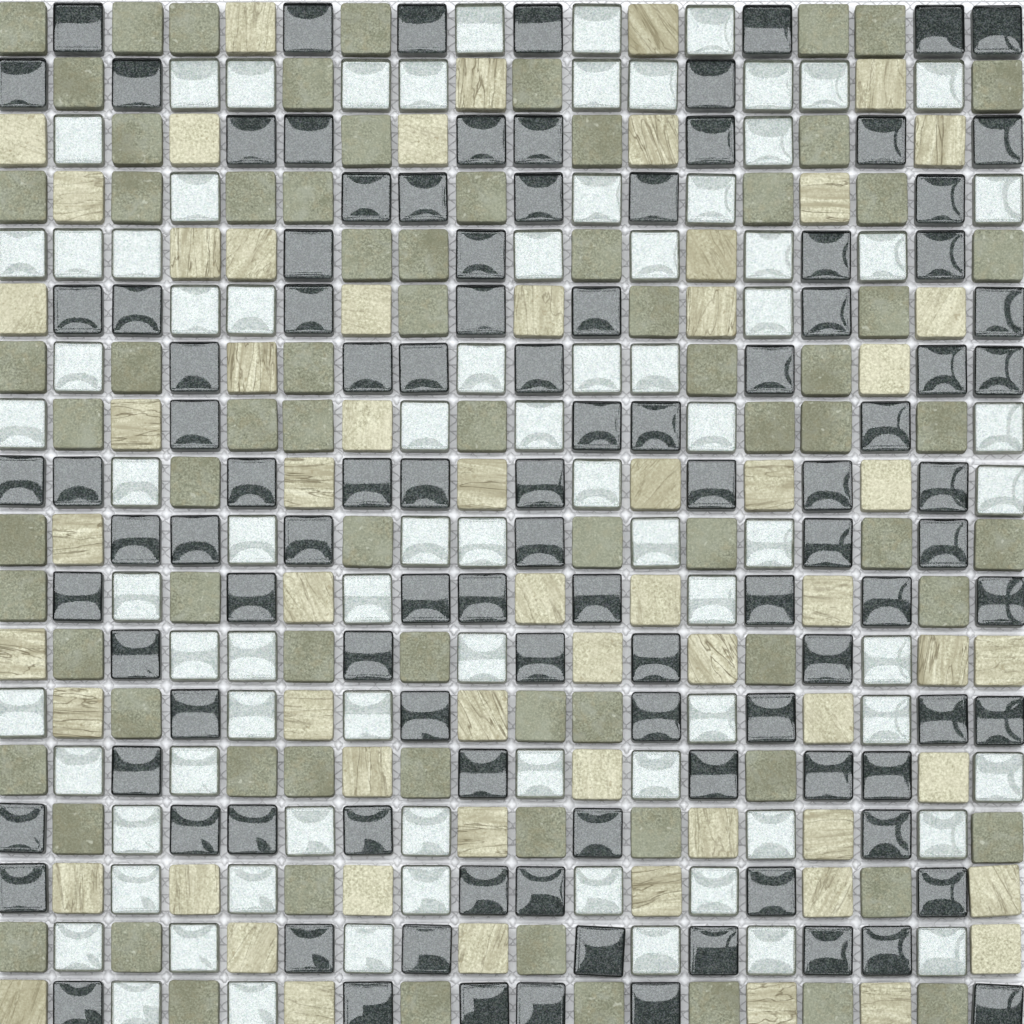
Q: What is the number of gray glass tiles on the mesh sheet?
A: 106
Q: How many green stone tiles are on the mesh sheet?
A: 77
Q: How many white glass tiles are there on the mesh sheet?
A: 80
